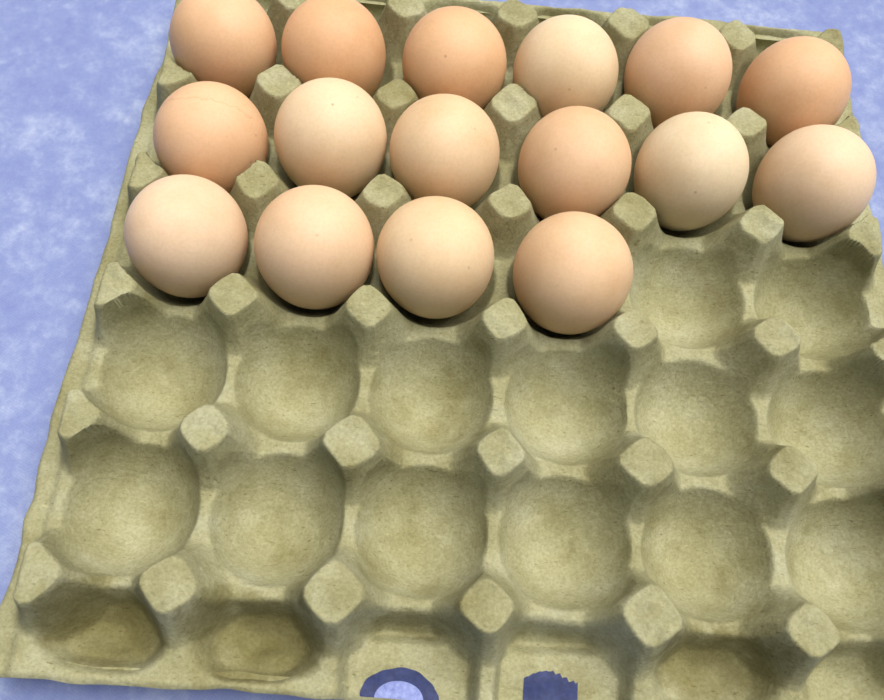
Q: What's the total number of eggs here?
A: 16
